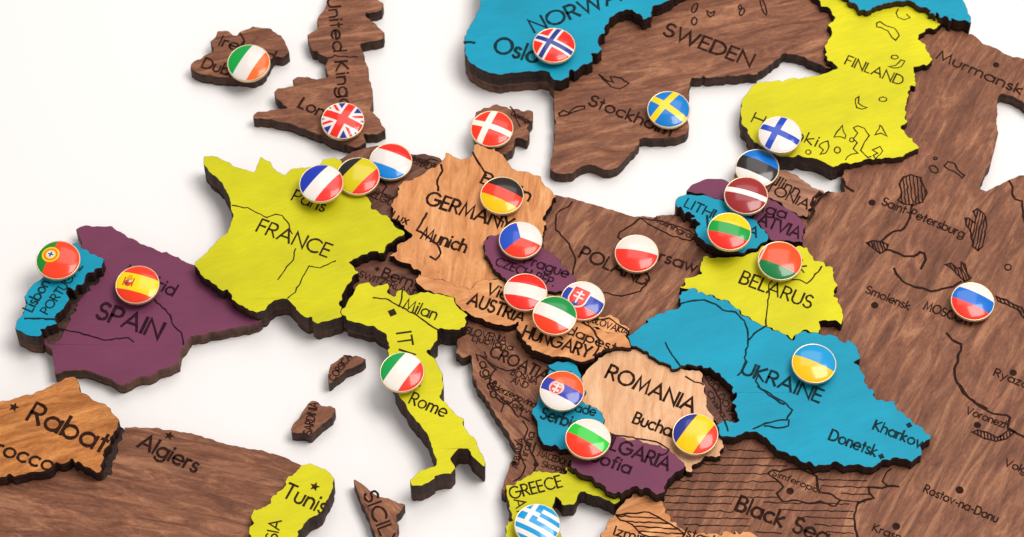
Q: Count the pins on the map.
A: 28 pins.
